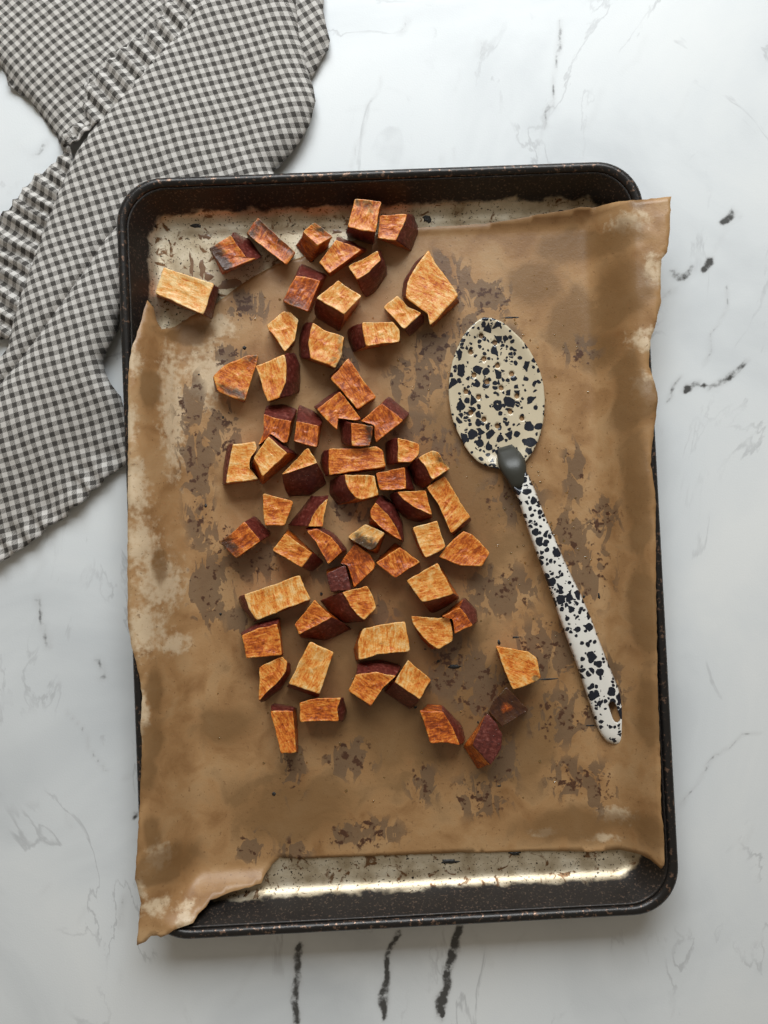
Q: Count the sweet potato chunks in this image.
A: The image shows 63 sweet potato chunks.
